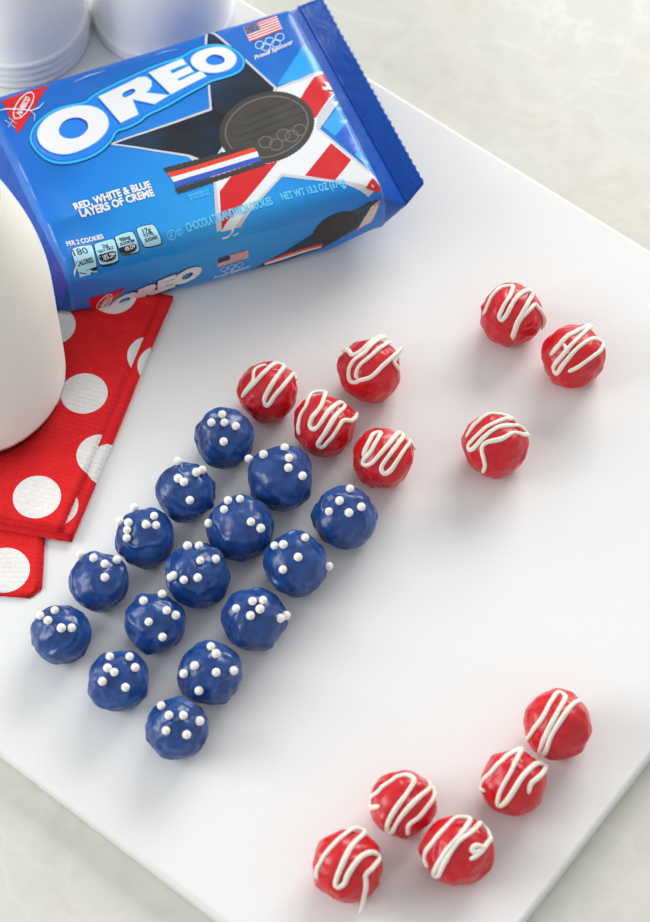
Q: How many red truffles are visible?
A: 12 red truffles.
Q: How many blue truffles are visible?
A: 15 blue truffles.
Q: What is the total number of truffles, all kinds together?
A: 27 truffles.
